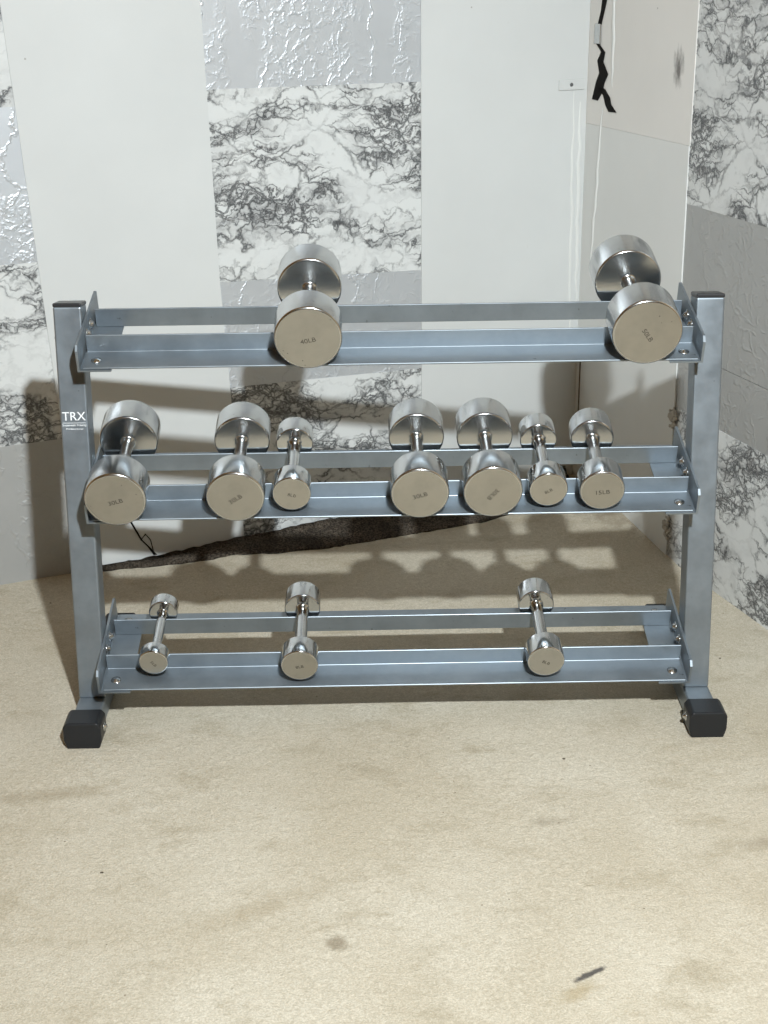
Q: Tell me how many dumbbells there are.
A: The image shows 12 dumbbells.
